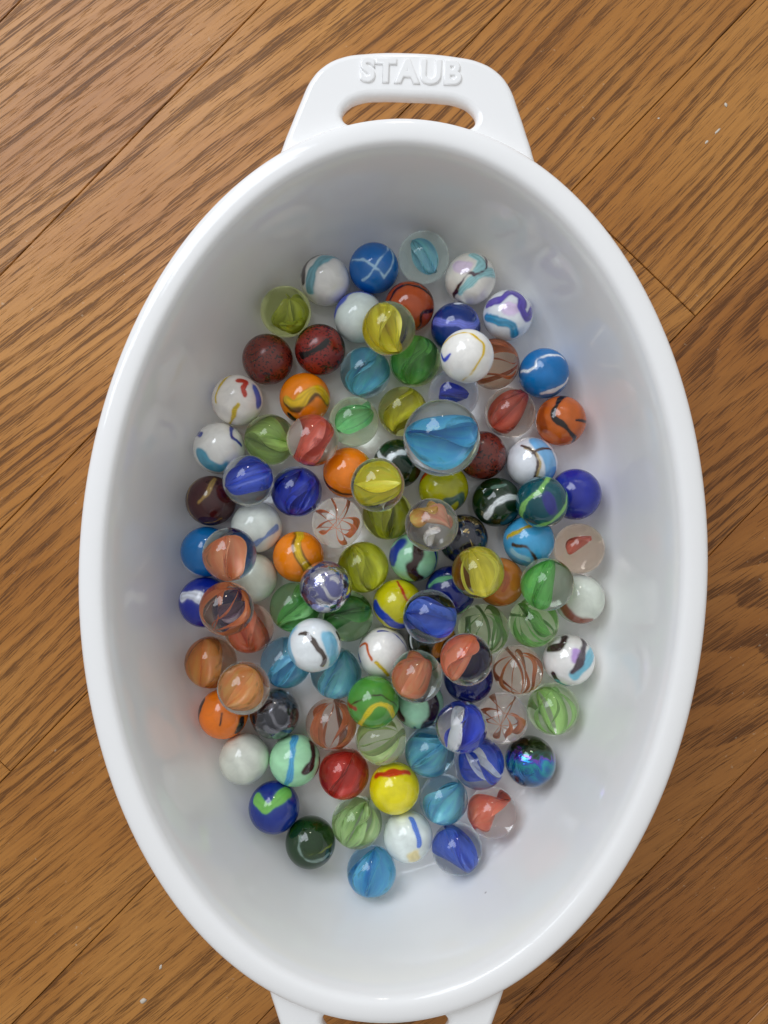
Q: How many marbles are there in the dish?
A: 104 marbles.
